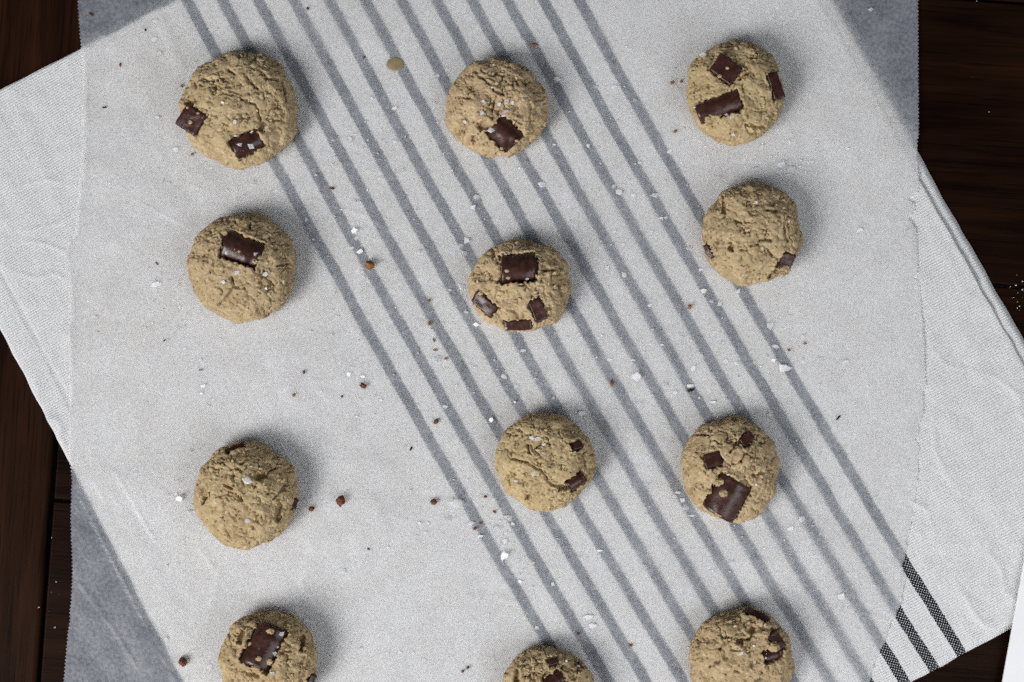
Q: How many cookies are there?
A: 12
